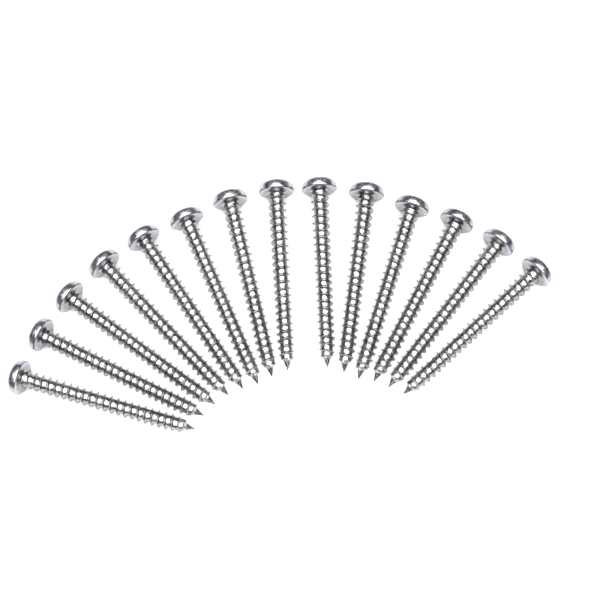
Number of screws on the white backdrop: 14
